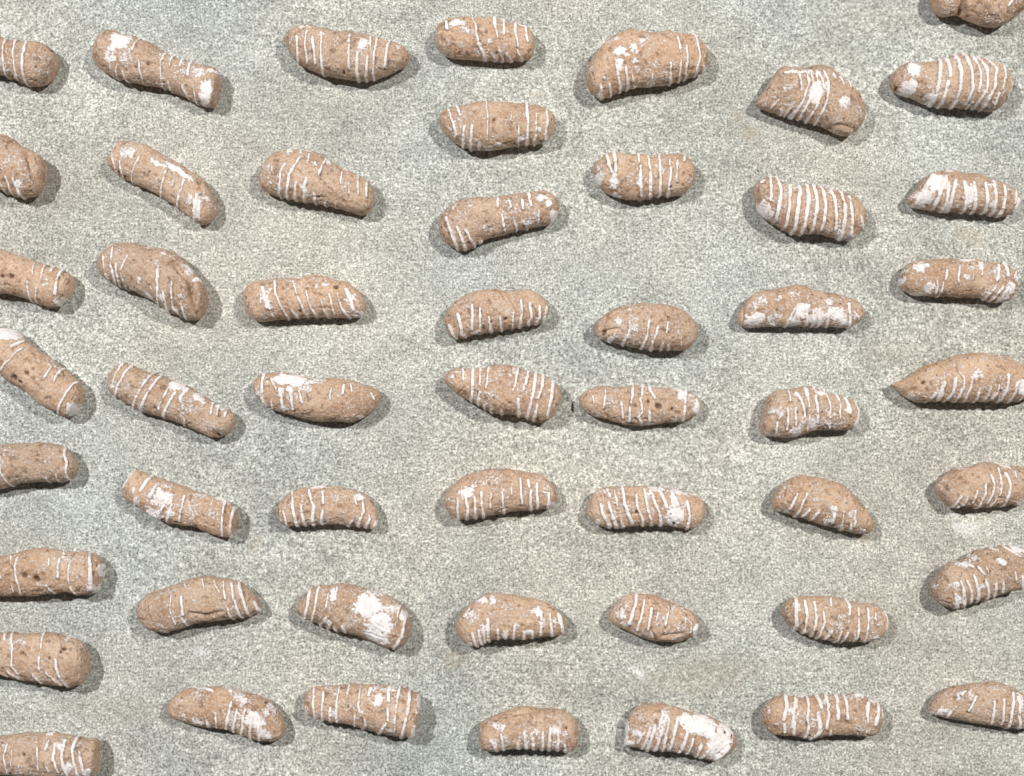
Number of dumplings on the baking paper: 52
